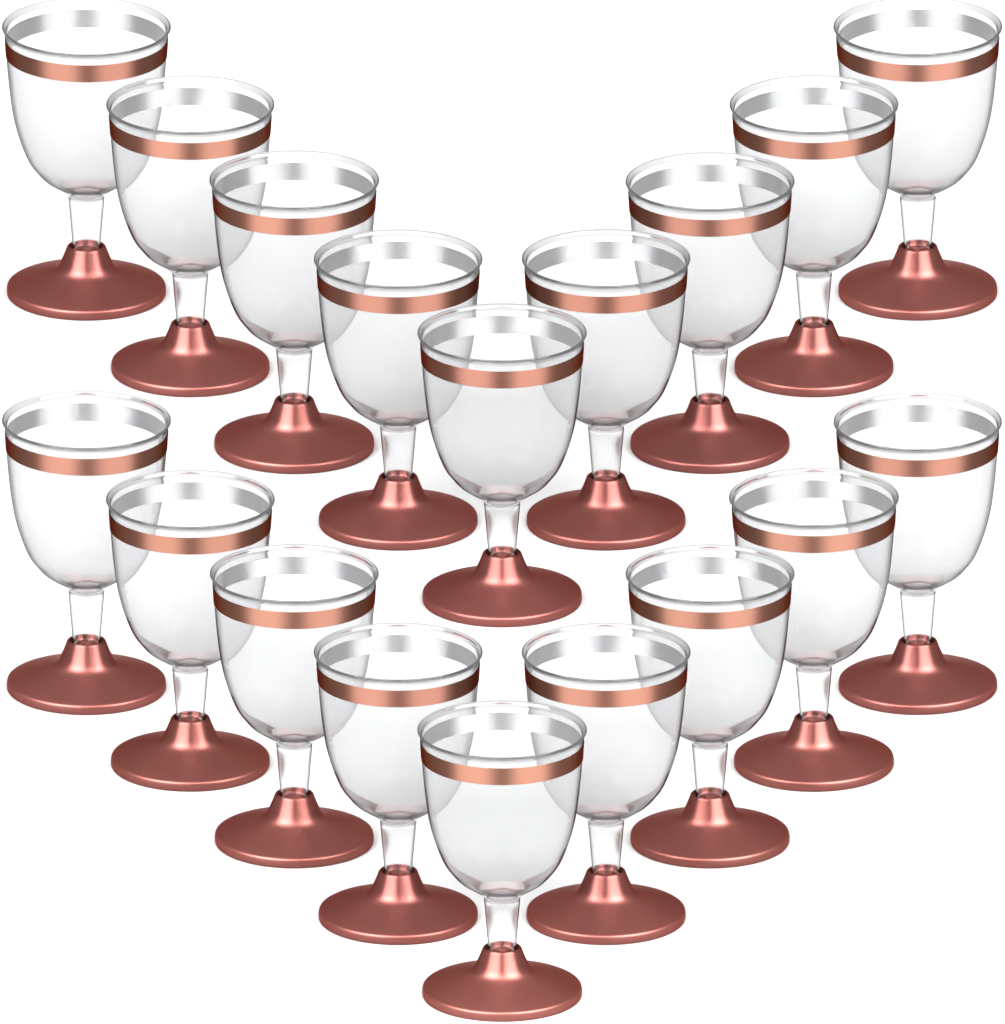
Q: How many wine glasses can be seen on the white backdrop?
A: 18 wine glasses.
